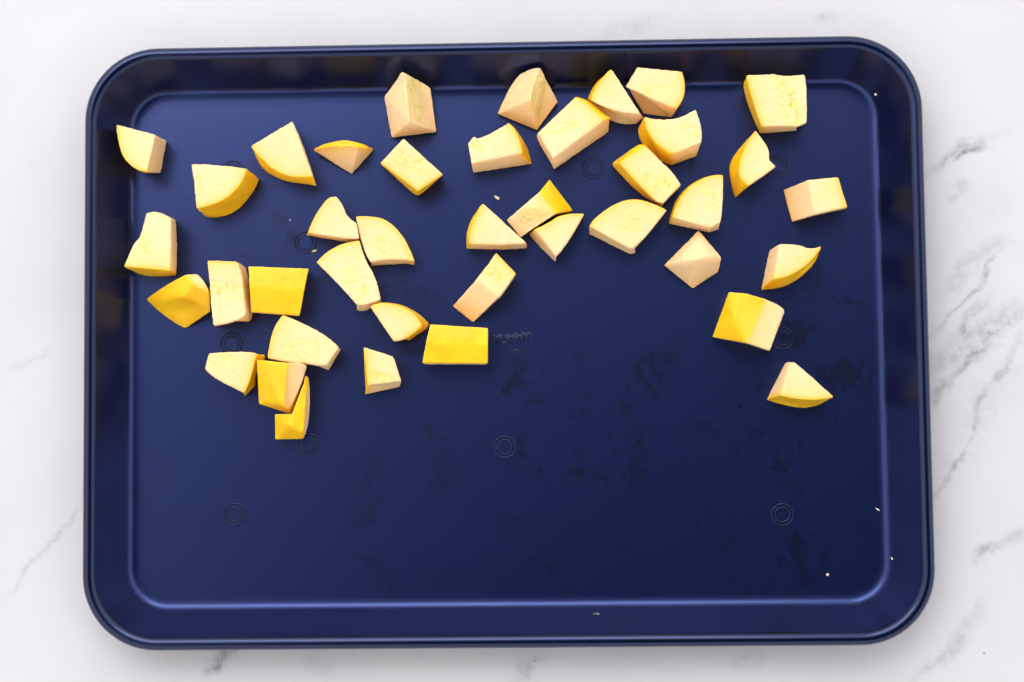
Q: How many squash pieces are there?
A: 40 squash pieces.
